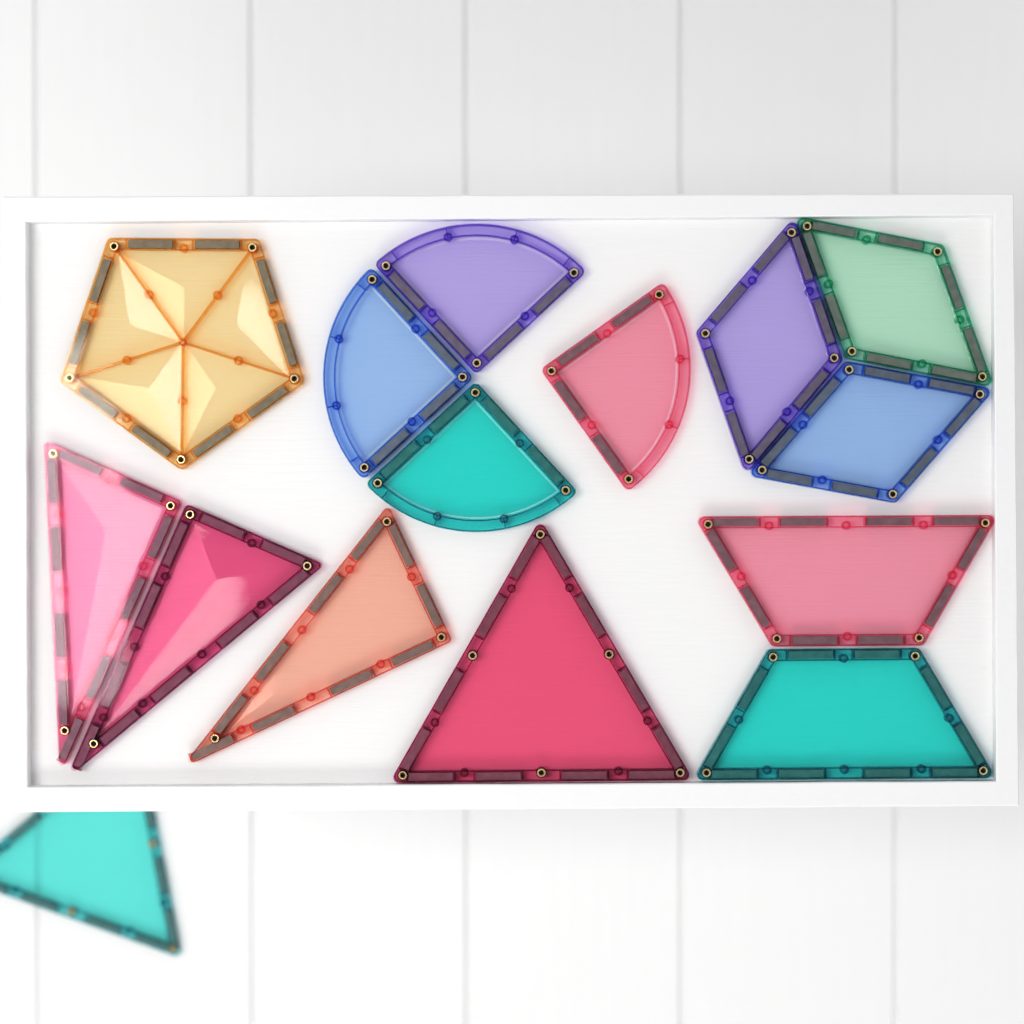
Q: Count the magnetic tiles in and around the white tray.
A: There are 15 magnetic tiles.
